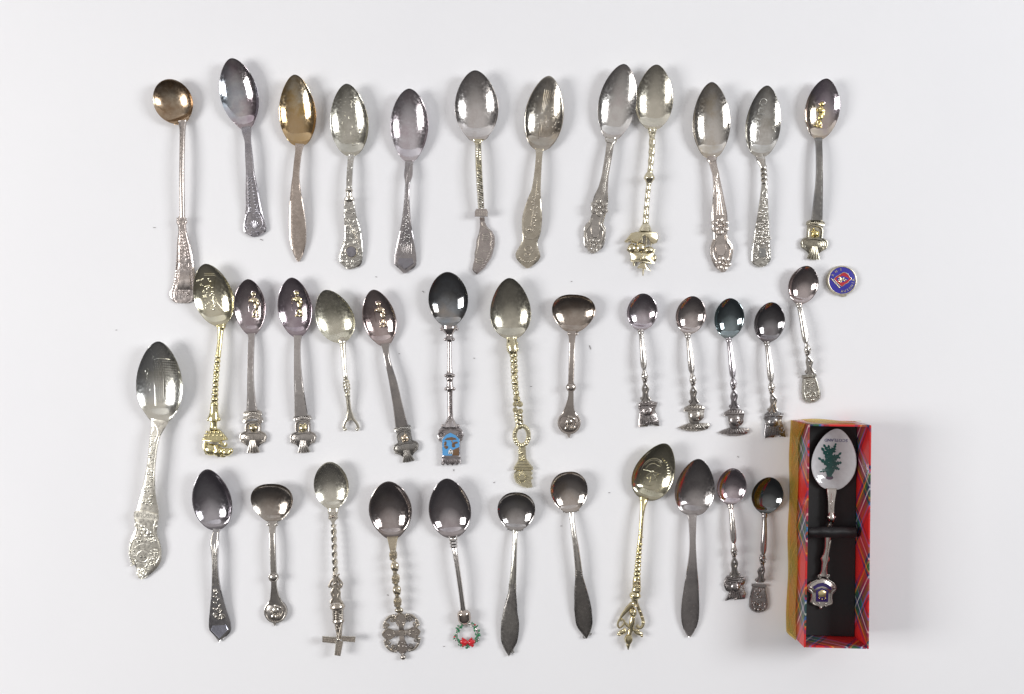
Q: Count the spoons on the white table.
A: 38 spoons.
